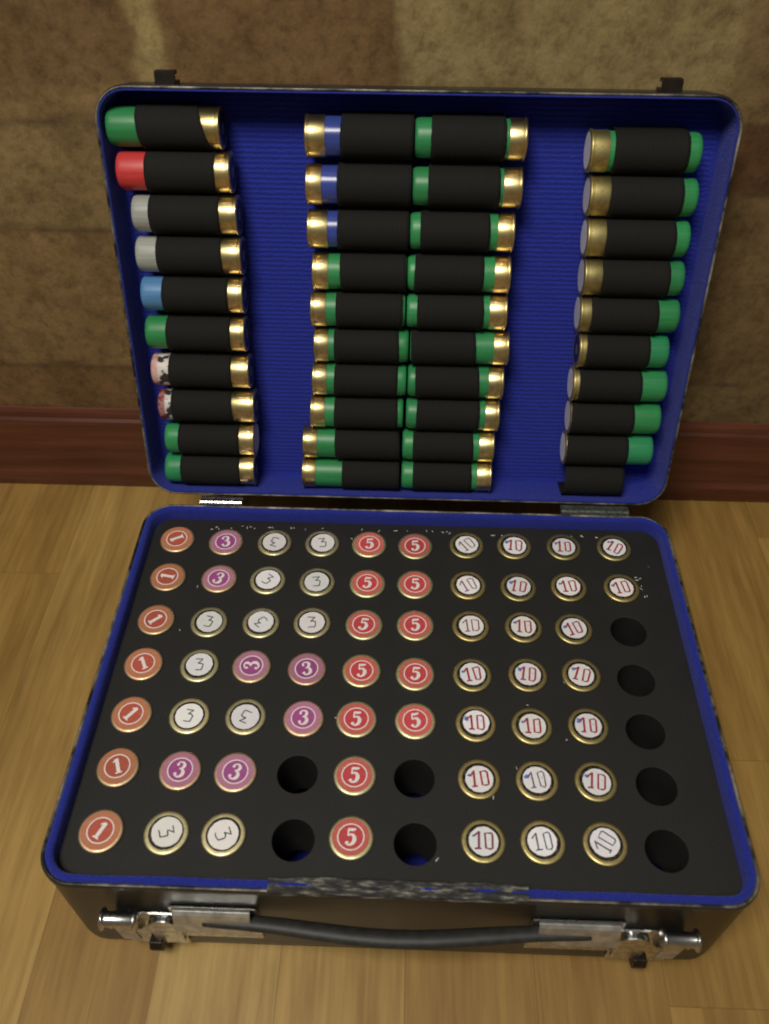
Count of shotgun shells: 100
